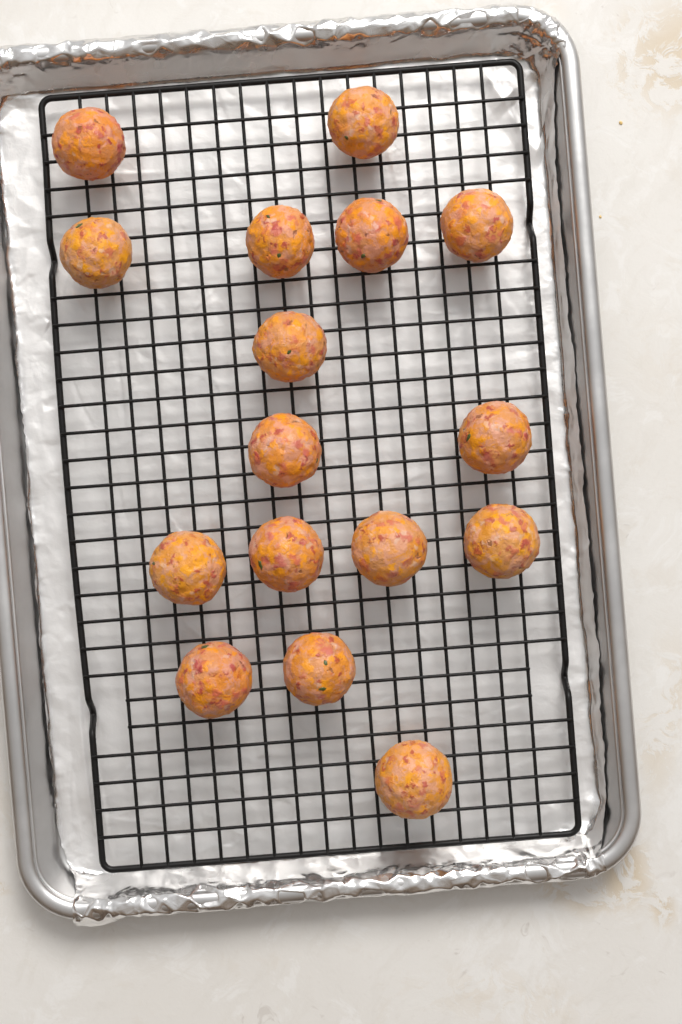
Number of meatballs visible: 16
